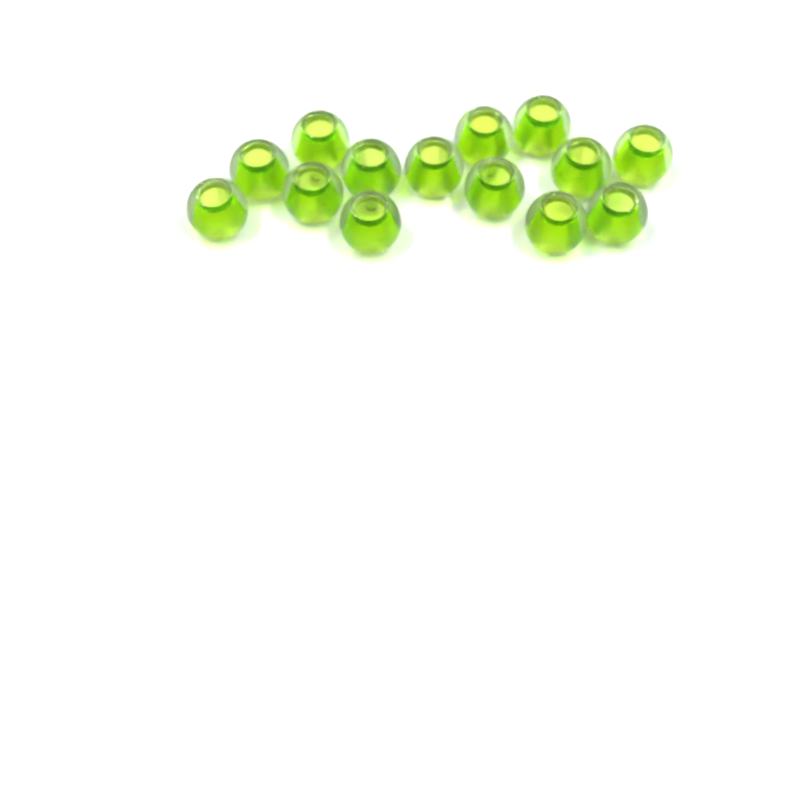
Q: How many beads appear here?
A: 14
